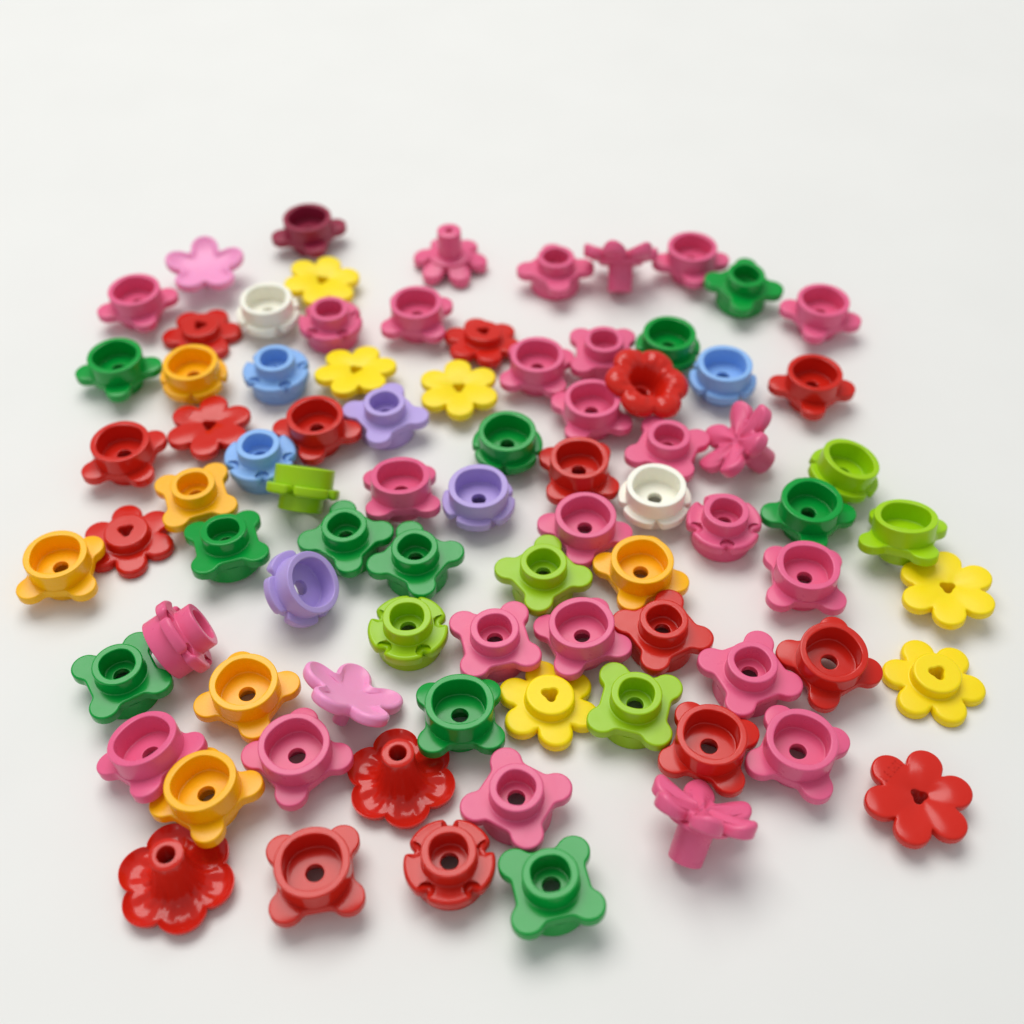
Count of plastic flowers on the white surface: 83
